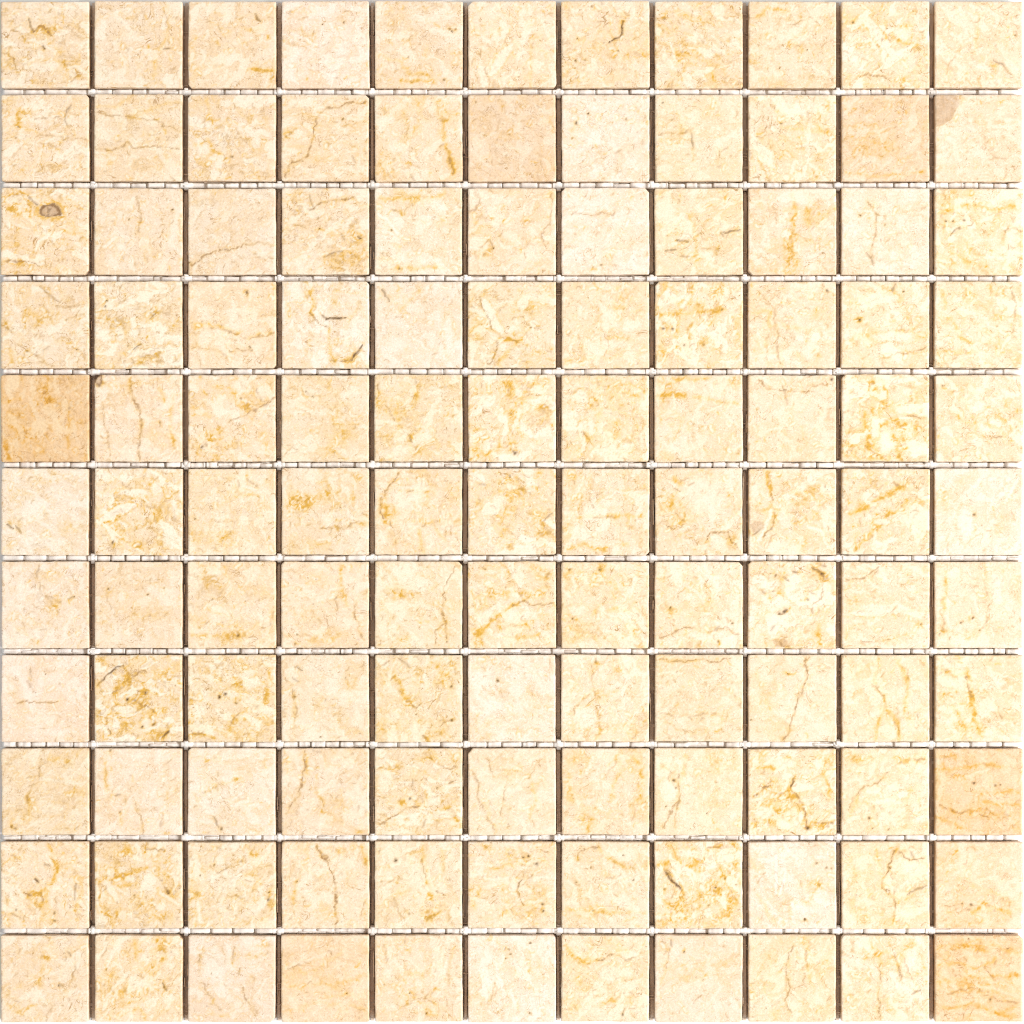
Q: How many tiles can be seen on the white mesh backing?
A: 121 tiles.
